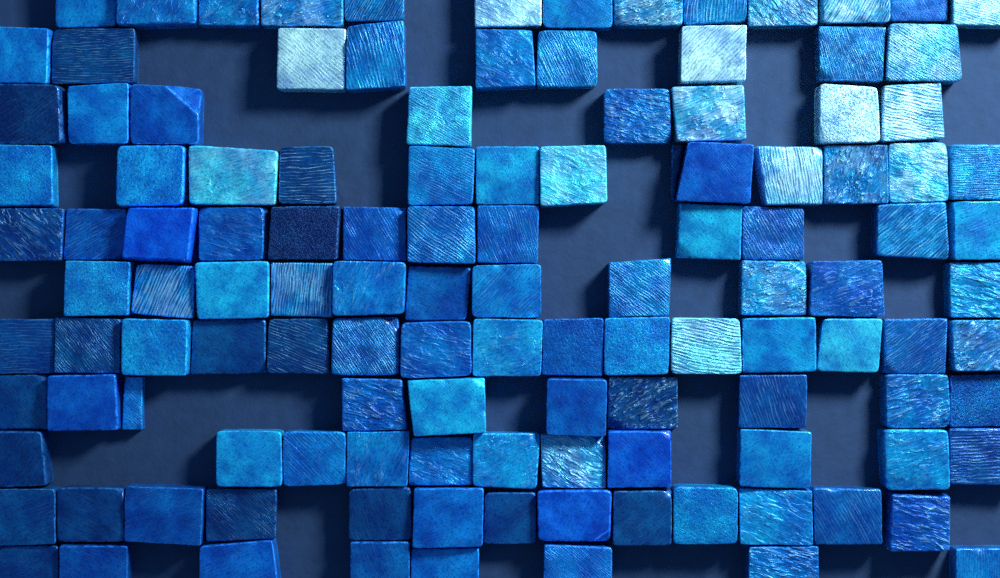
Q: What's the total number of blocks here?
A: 123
